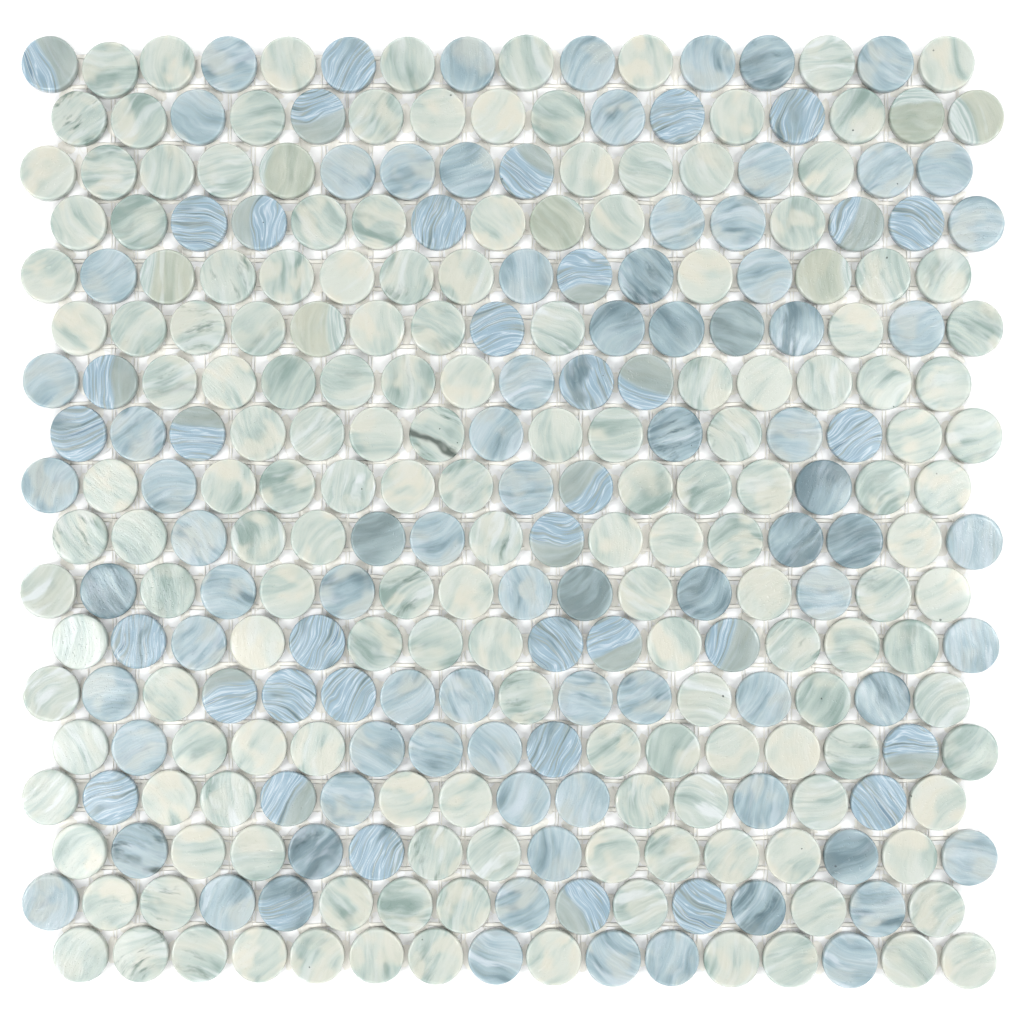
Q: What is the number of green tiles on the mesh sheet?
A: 170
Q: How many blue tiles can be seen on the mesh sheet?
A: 118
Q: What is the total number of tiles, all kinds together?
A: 288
